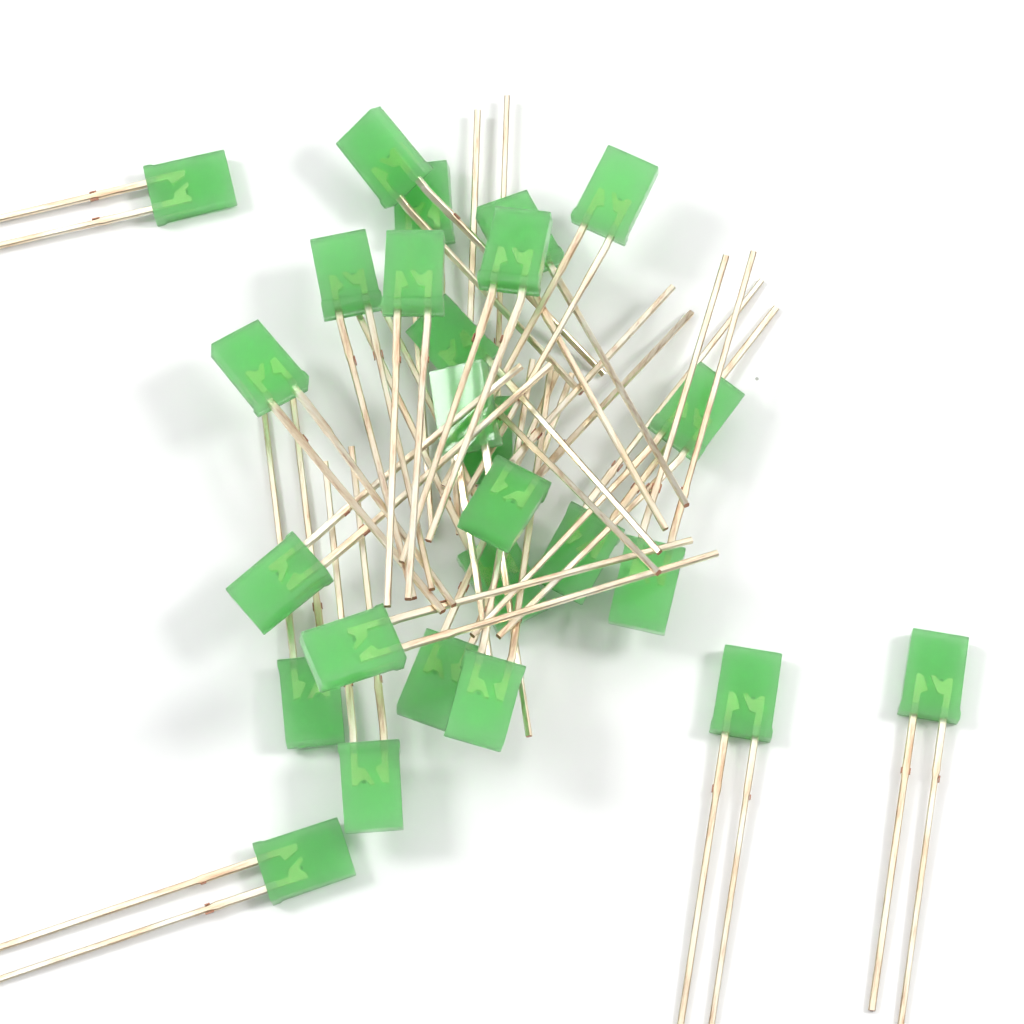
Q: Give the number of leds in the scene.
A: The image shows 26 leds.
